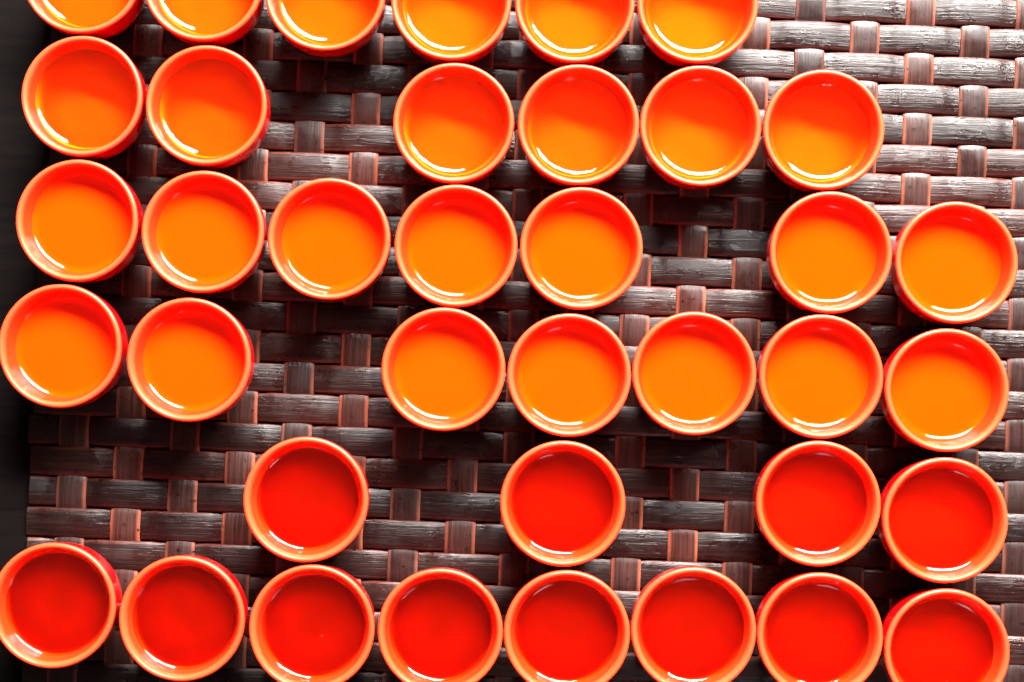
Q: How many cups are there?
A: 38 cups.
